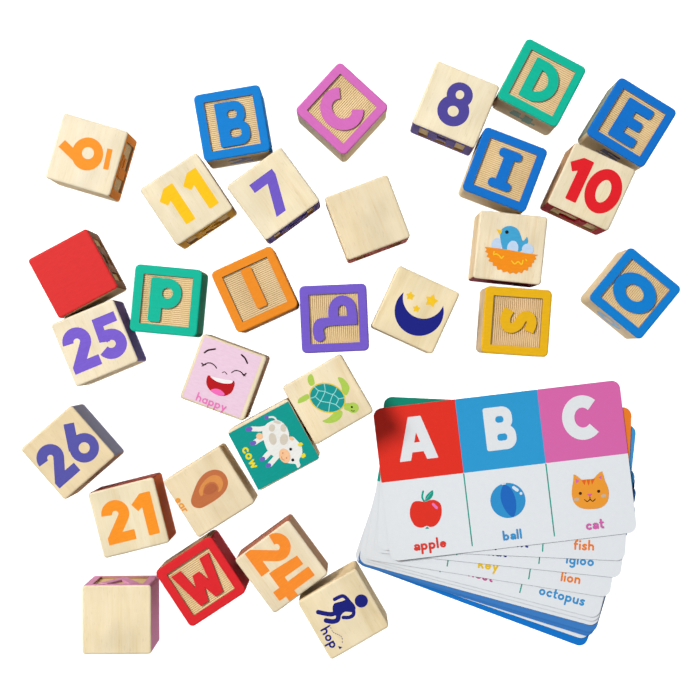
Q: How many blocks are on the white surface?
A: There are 30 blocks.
